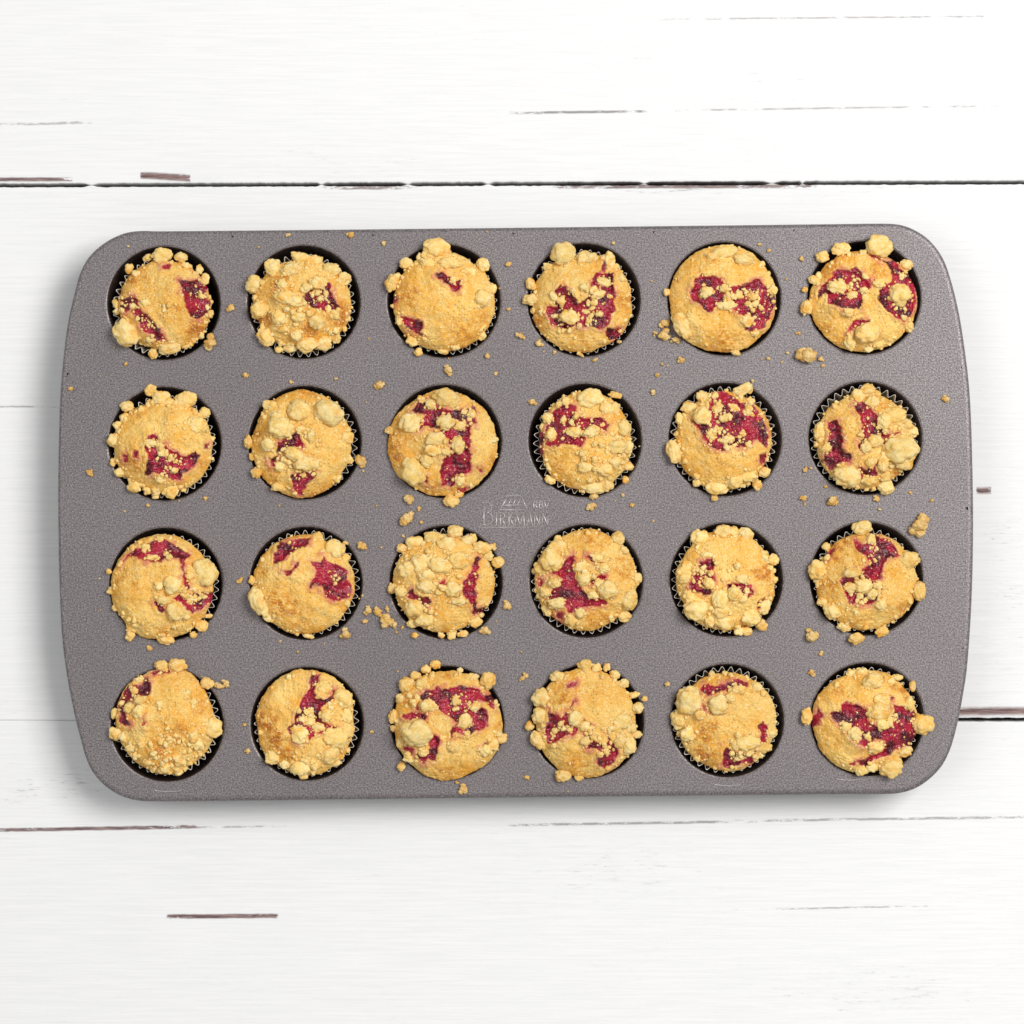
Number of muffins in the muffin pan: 24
